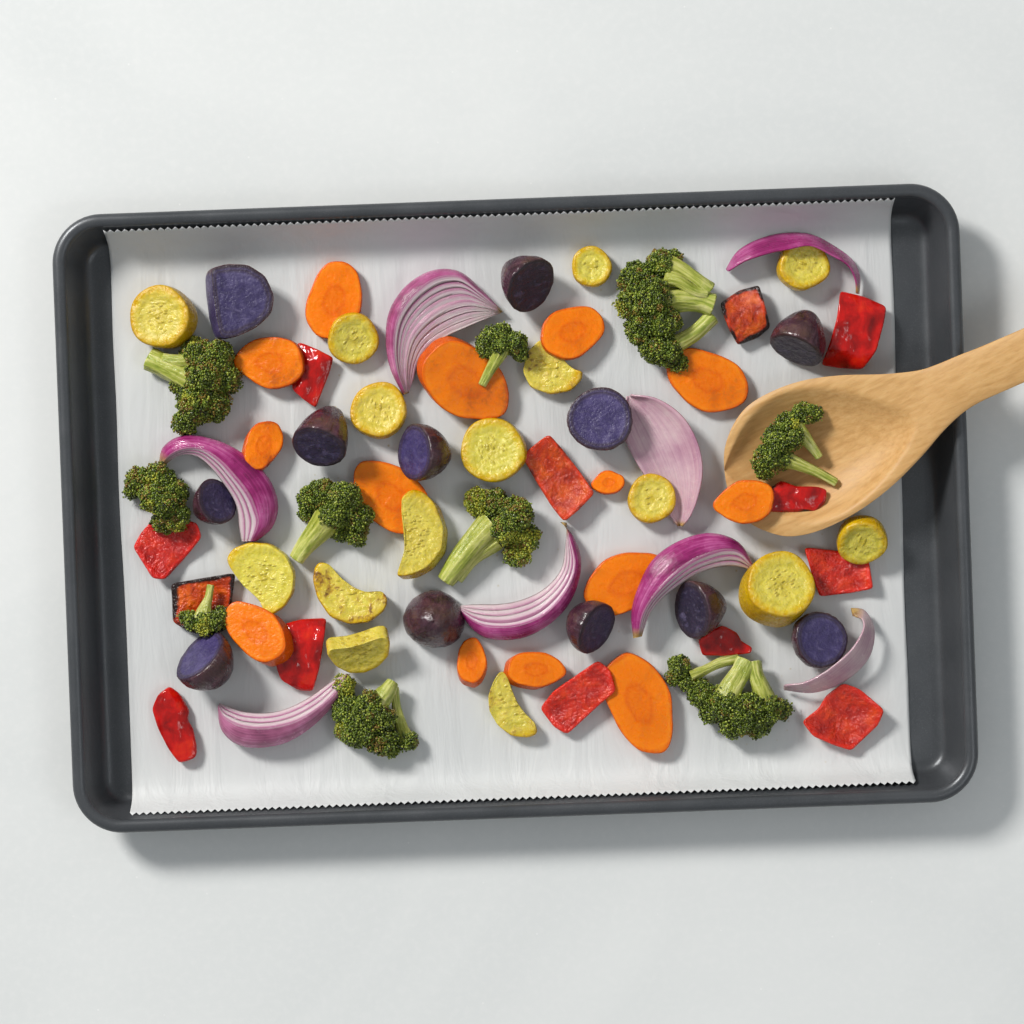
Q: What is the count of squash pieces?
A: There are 15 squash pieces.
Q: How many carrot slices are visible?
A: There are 14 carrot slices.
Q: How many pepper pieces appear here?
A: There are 13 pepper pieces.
